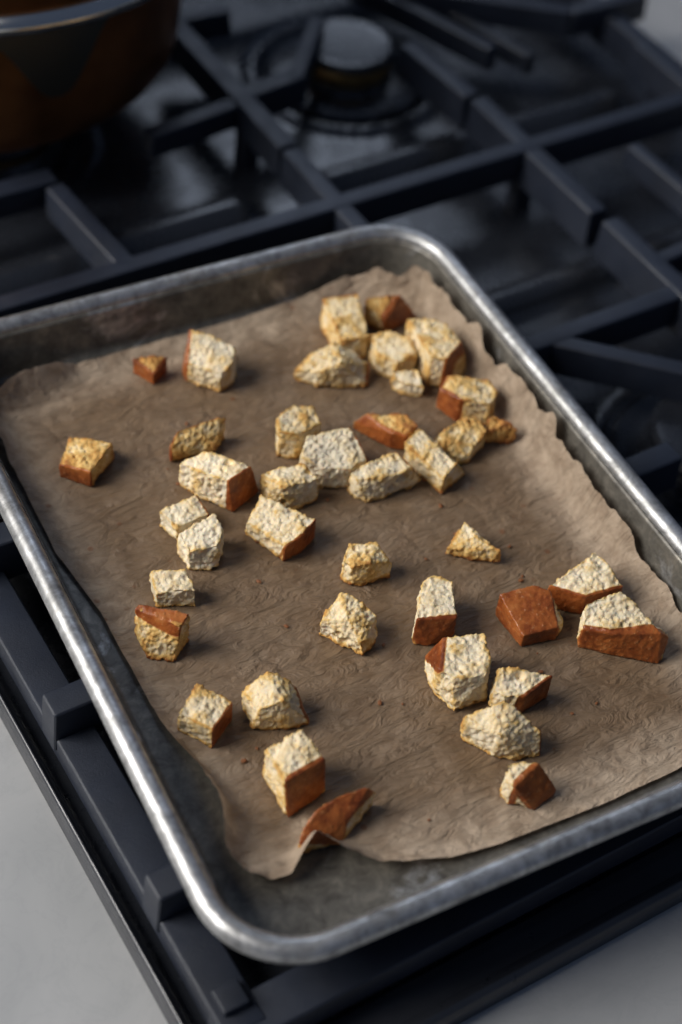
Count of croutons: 40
